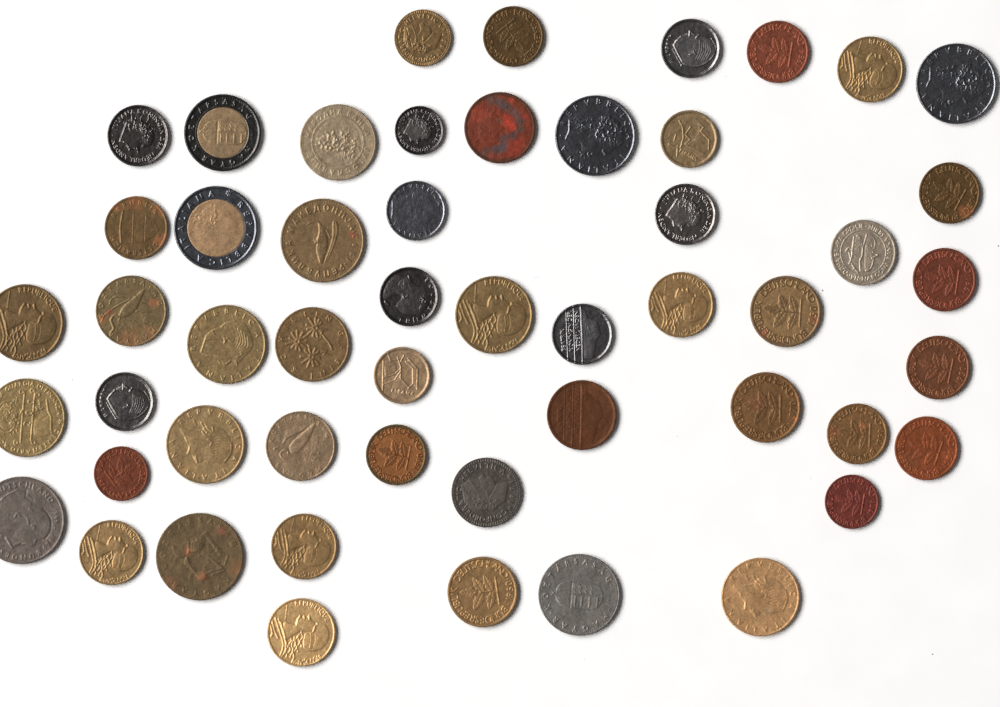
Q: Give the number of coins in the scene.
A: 52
